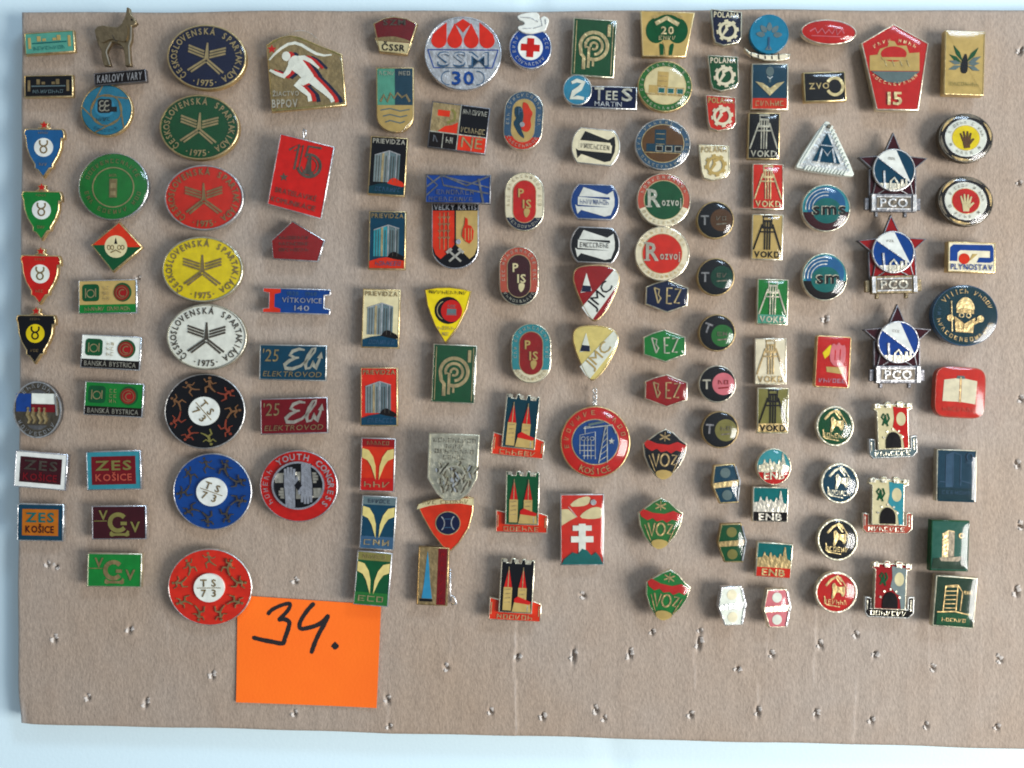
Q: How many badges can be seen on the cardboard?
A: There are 130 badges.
